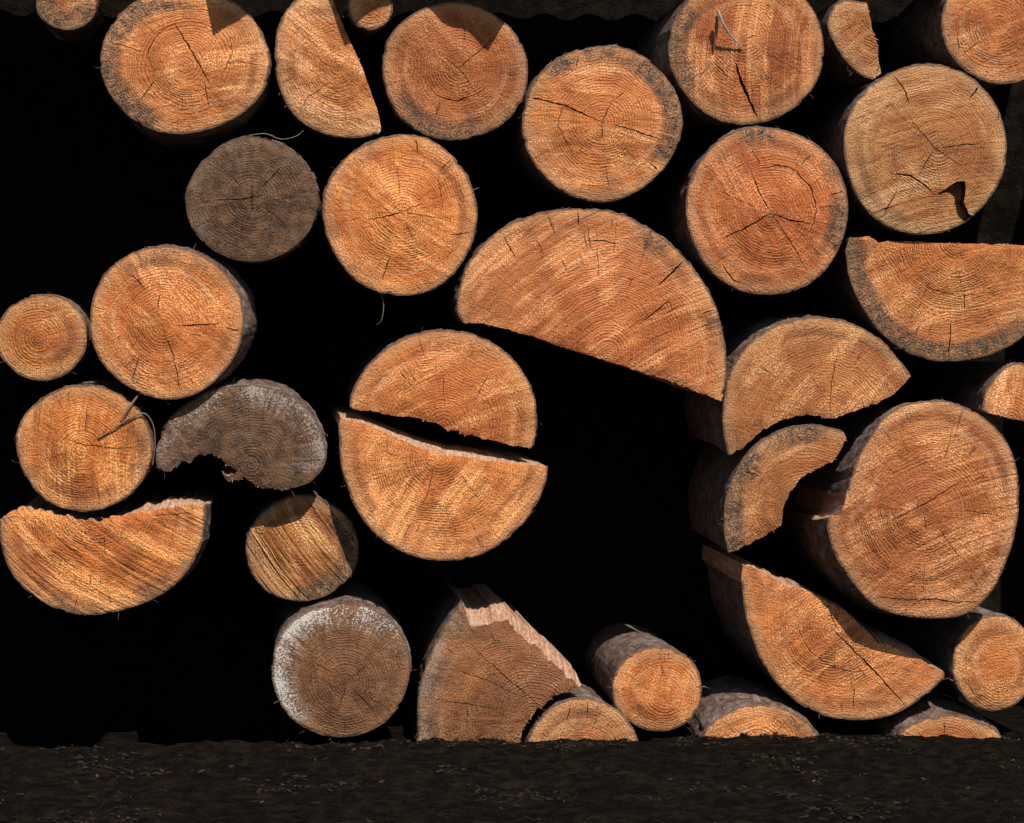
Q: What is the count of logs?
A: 35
